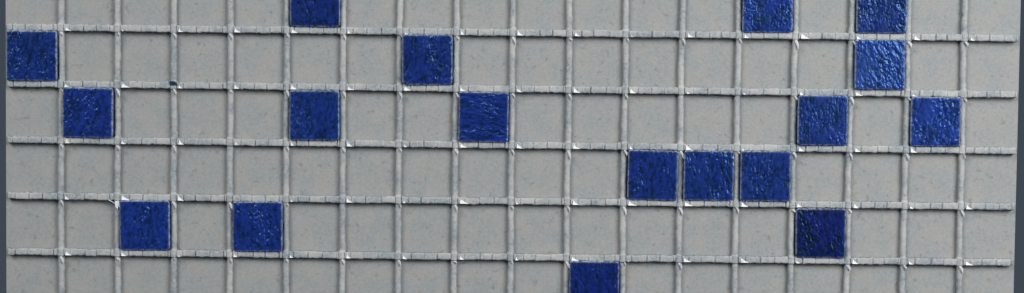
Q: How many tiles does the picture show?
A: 18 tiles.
